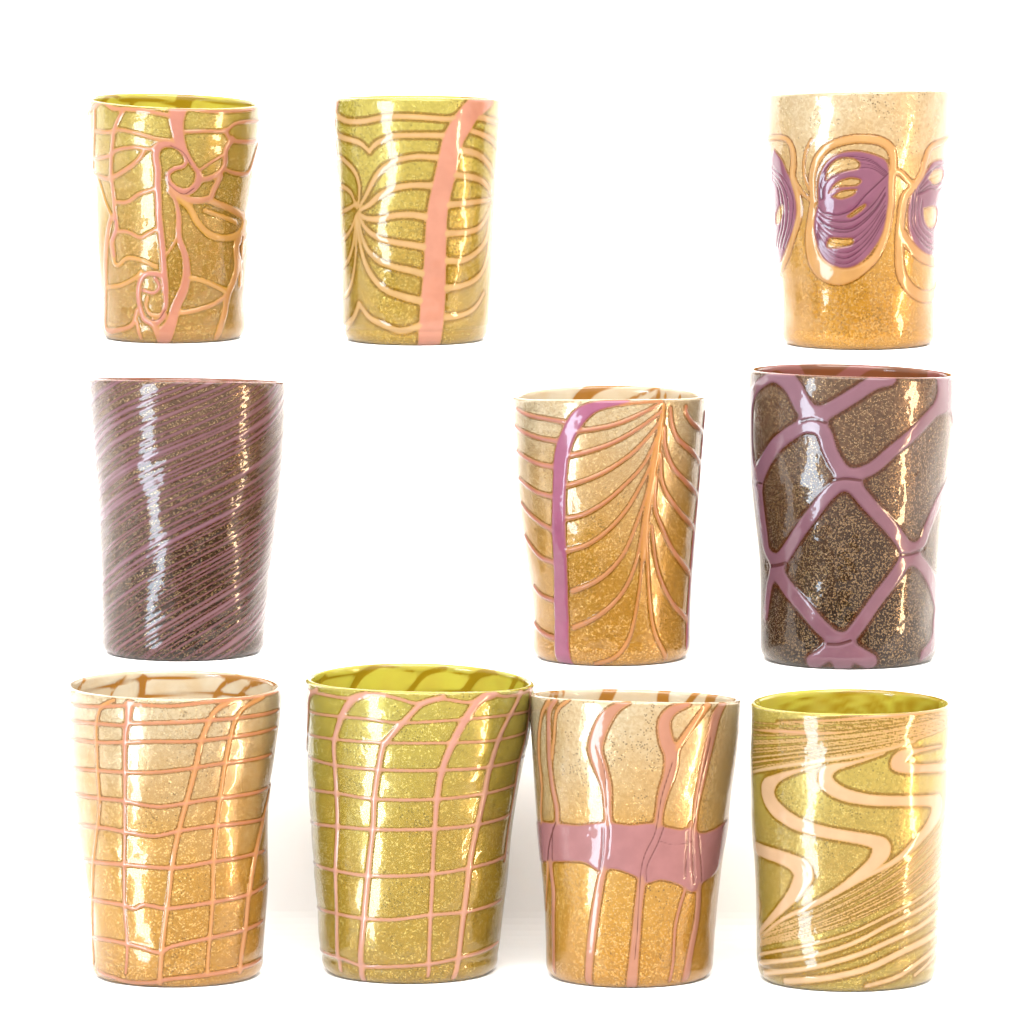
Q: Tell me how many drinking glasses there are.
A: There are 10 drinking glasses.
